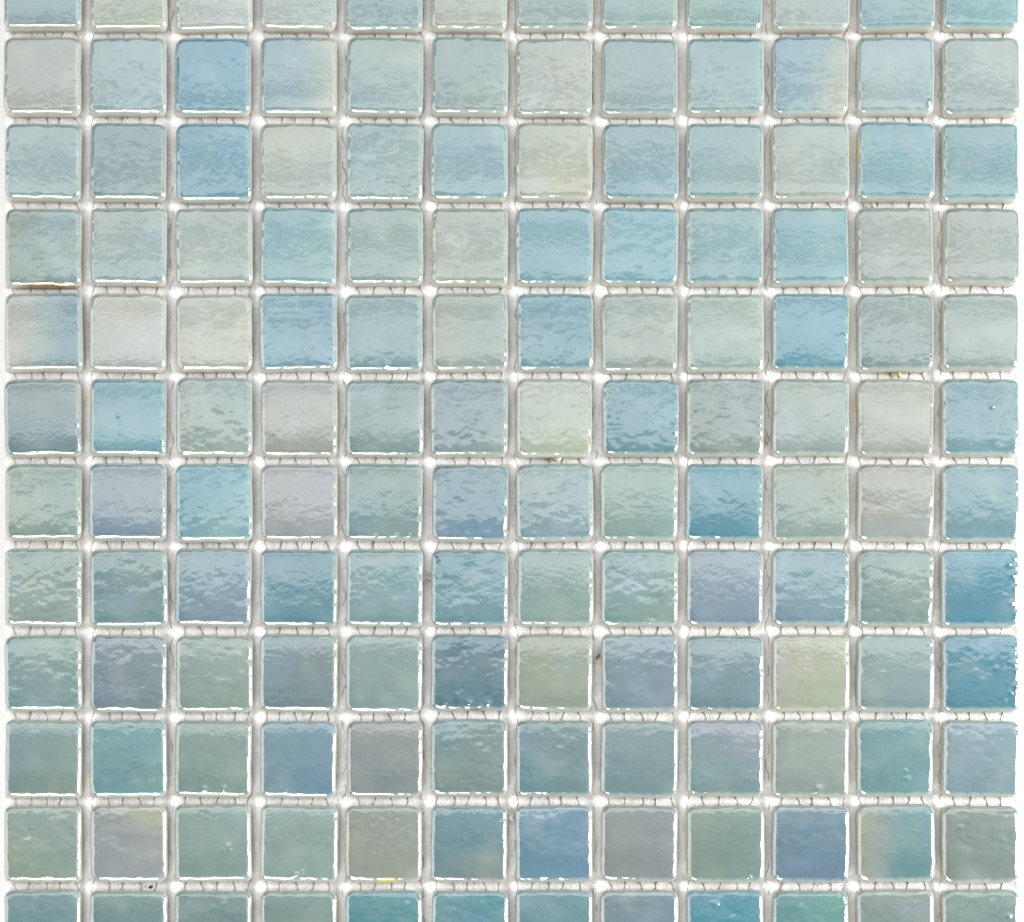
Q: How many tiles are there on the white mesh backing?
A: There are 144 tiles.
